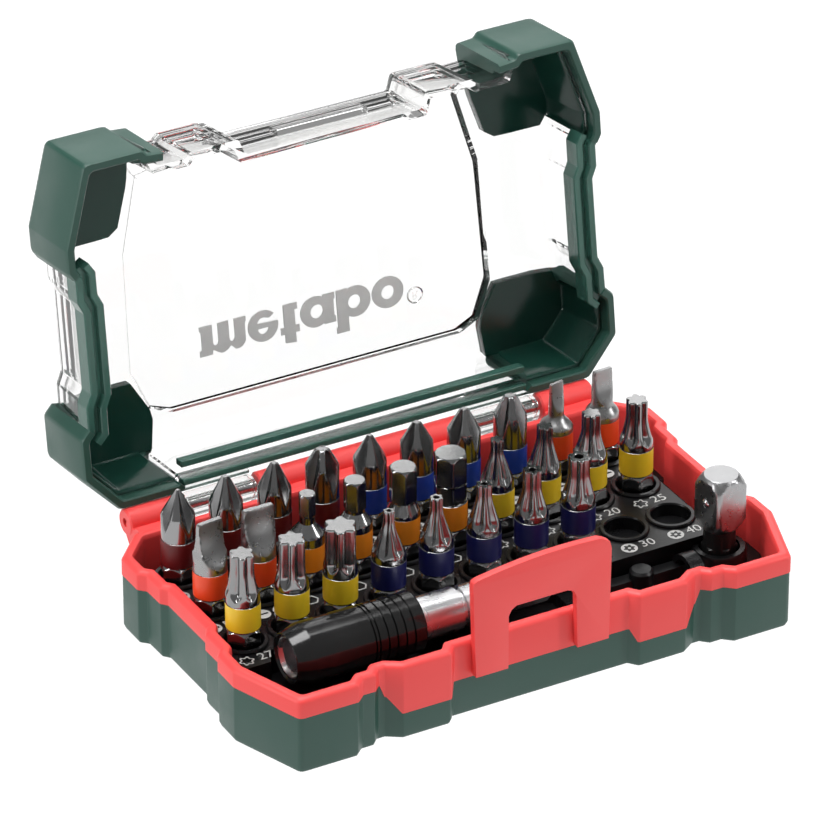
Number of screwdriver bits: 28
